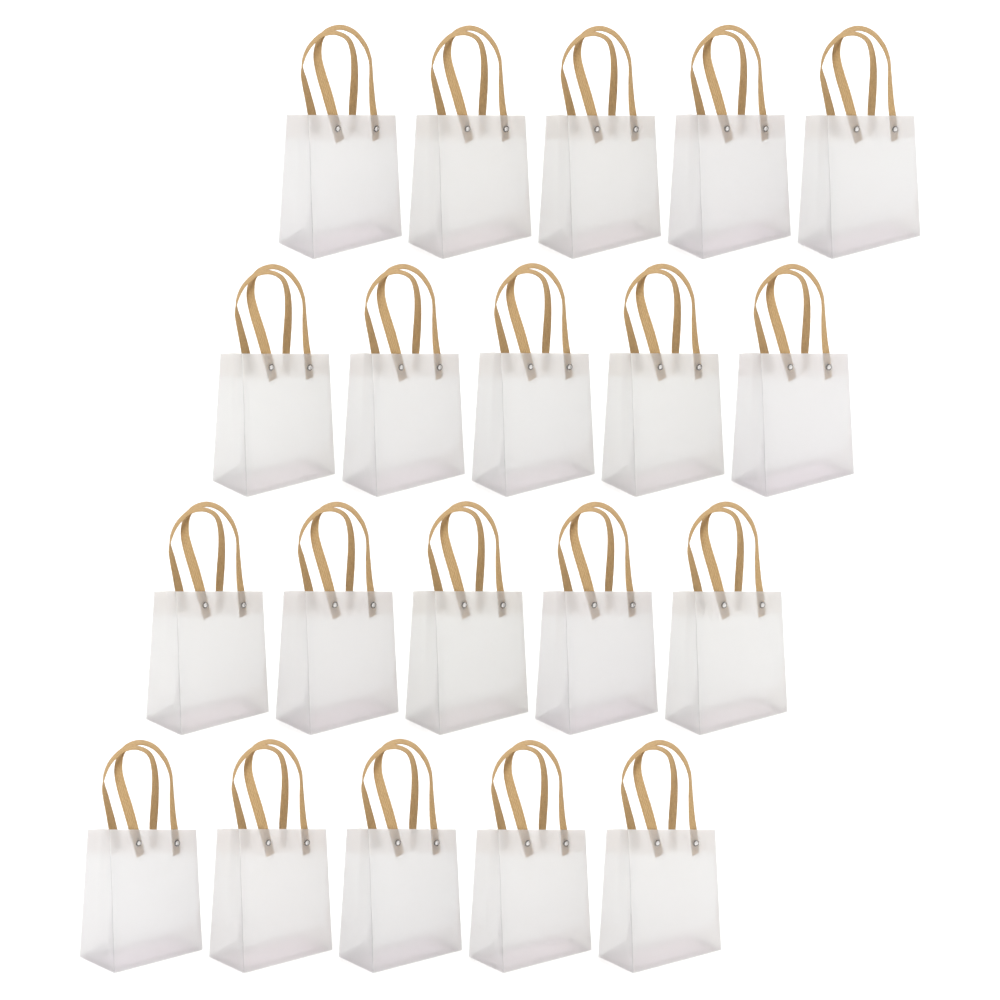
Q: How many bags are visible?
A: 20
